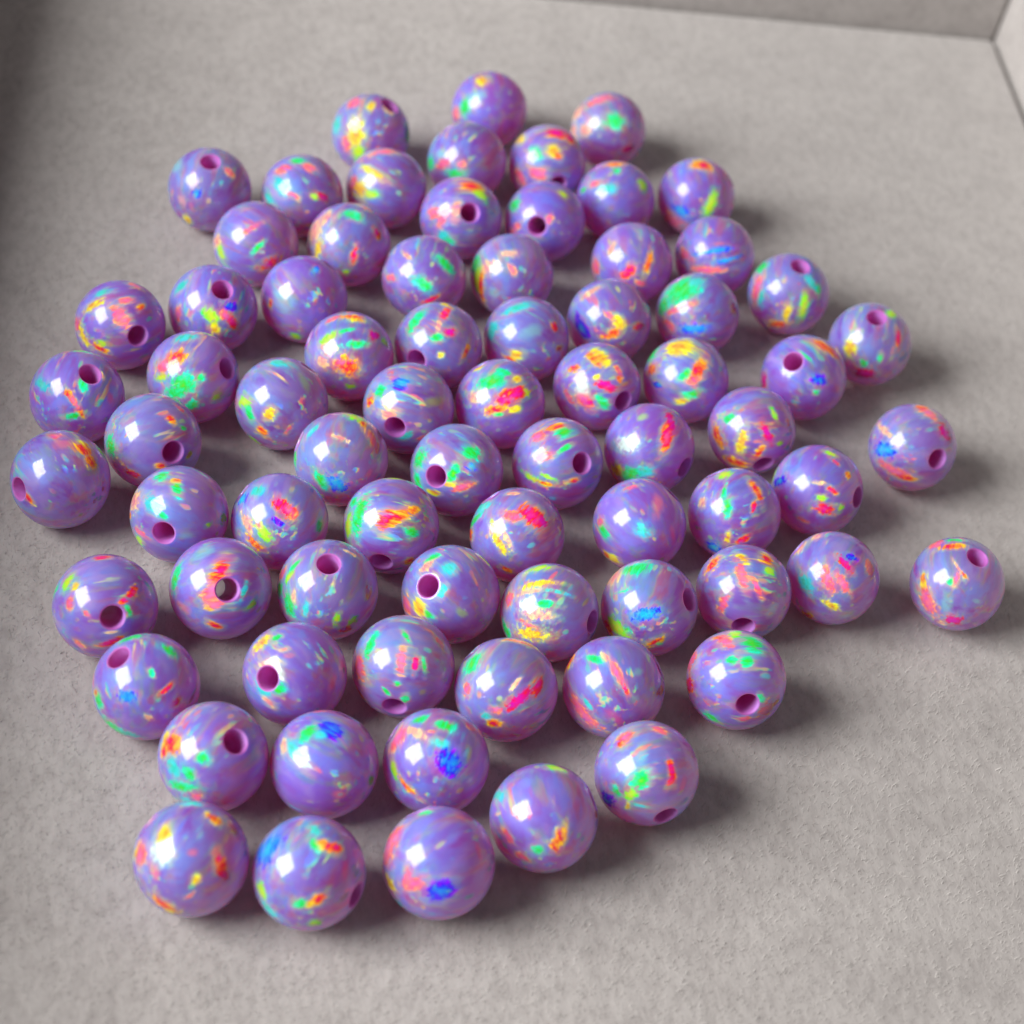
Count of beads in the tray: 74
